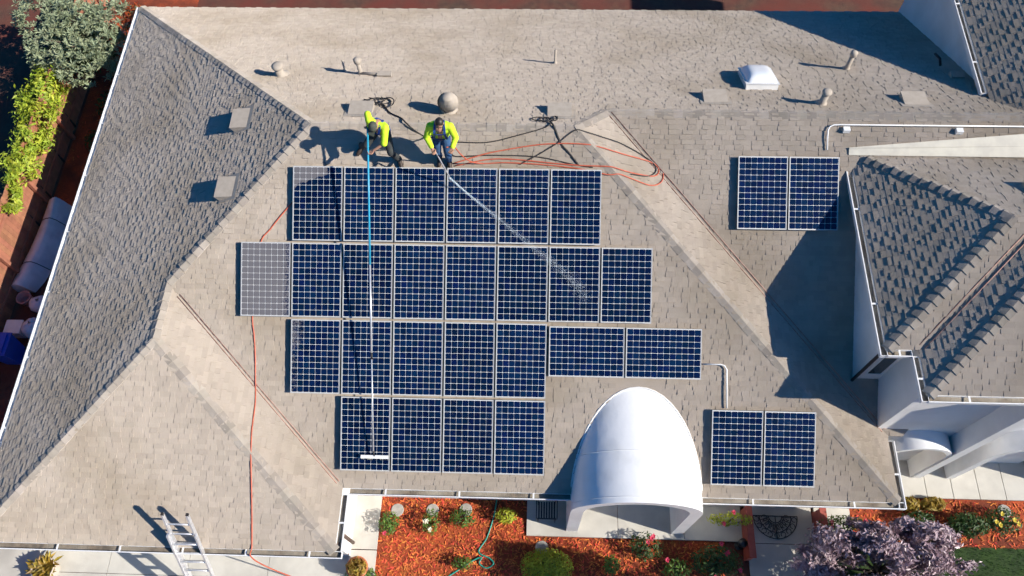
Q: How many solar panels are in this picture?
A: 29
